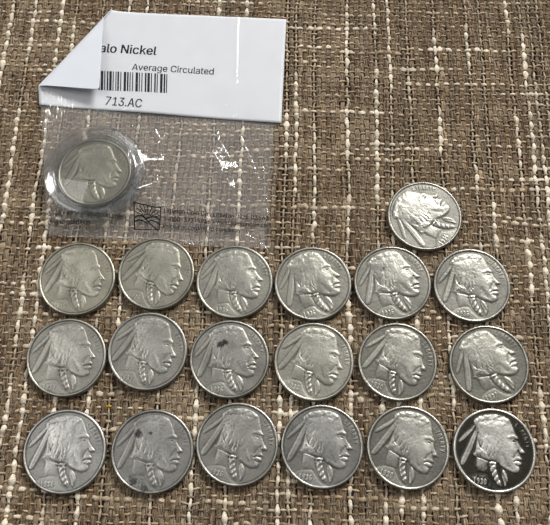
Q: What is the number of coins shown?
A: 20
